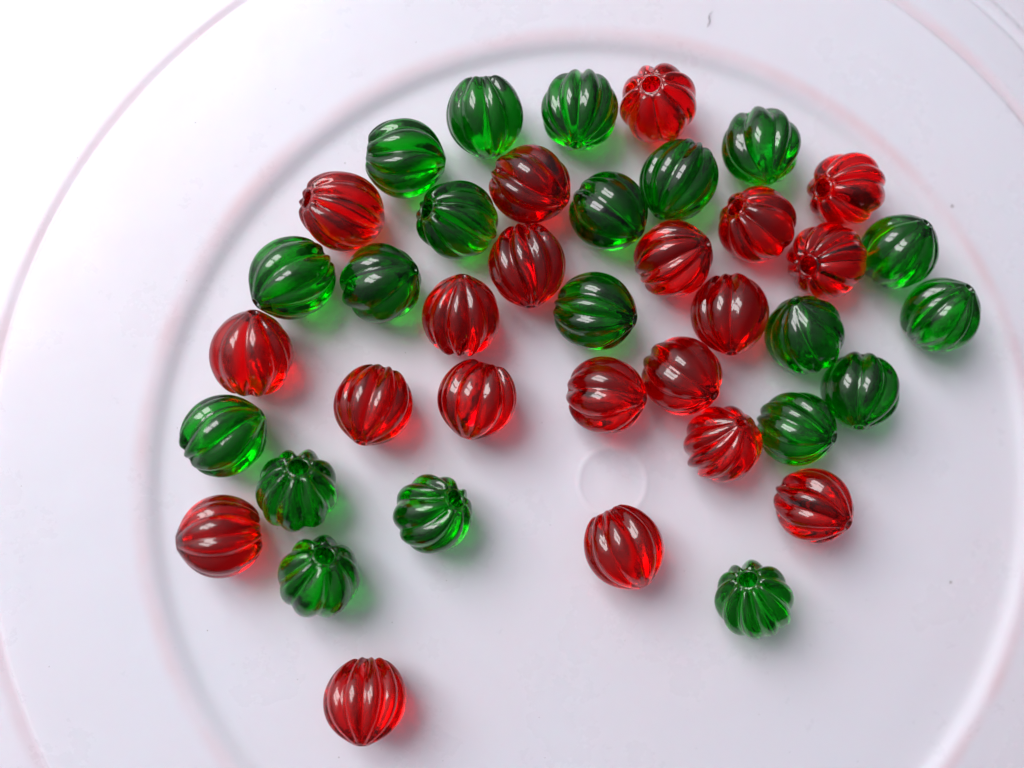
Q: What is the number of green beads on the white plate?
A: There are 20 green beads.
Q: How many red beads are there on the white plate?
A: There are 20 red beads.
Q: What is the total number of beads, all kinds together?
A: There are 40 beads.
